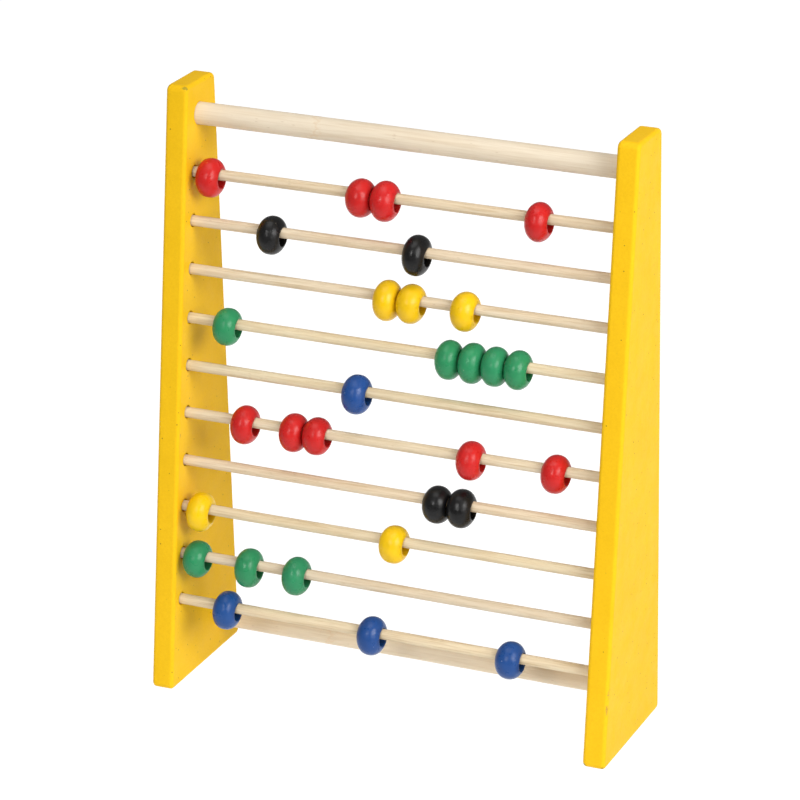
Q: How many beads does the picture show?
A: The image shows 30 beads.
